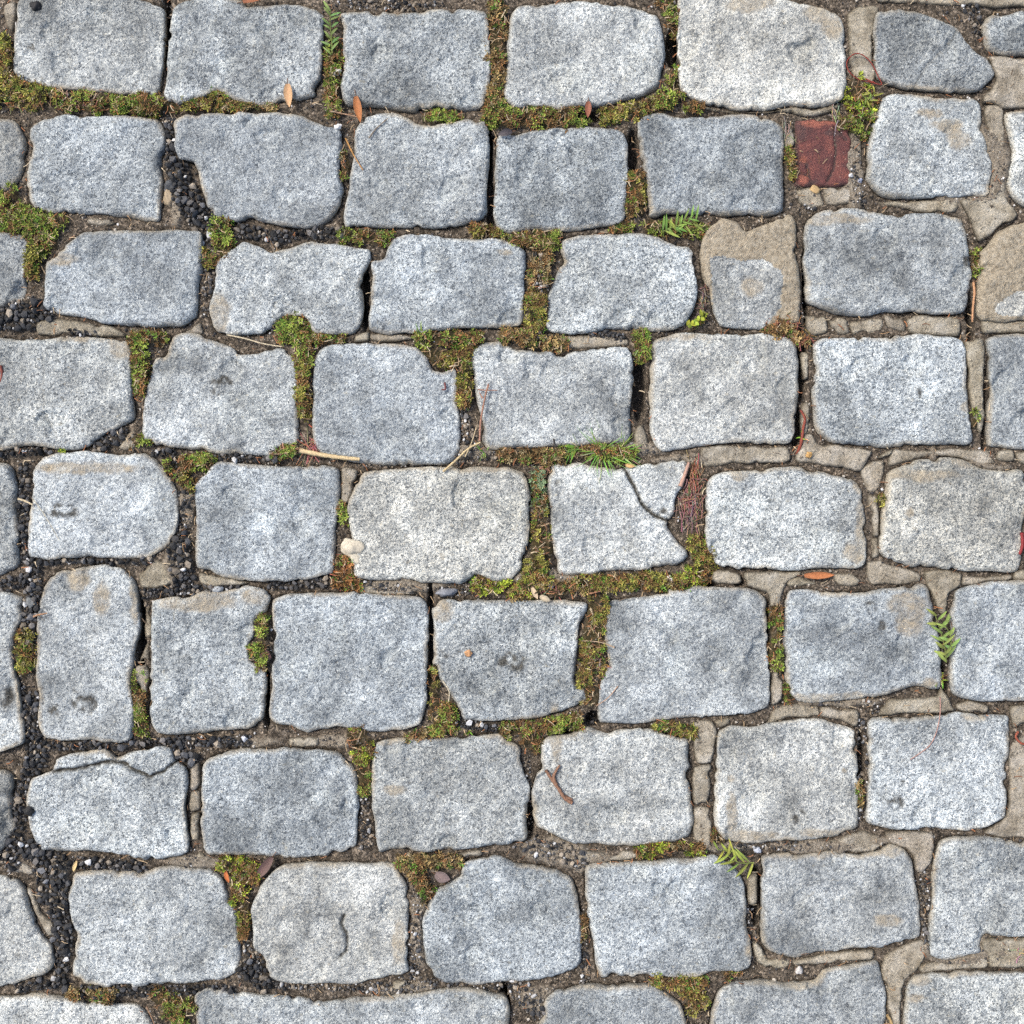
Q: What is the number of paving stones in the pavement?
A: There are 64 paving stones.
